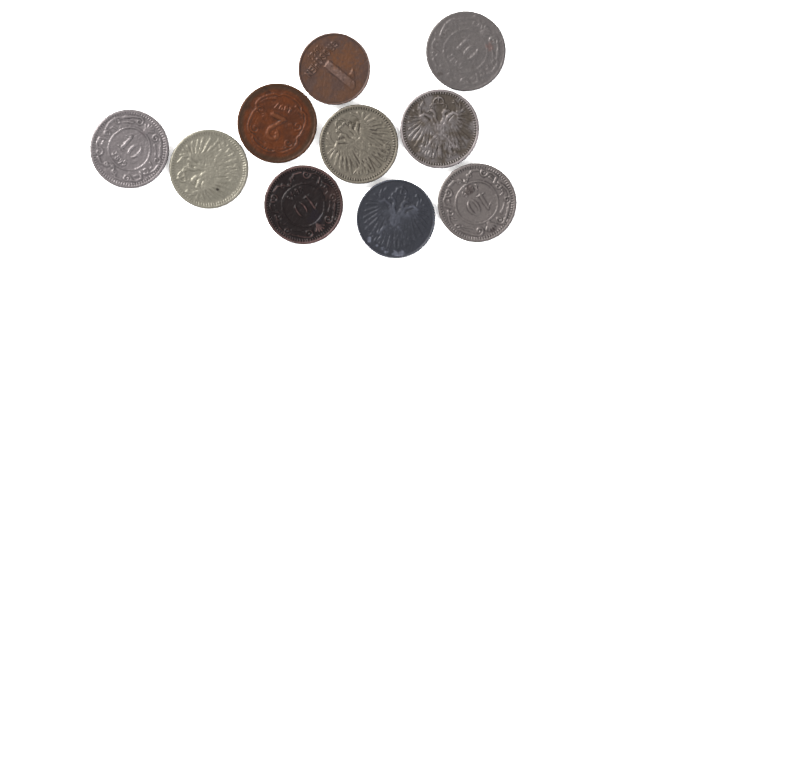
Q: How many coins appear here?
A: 10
